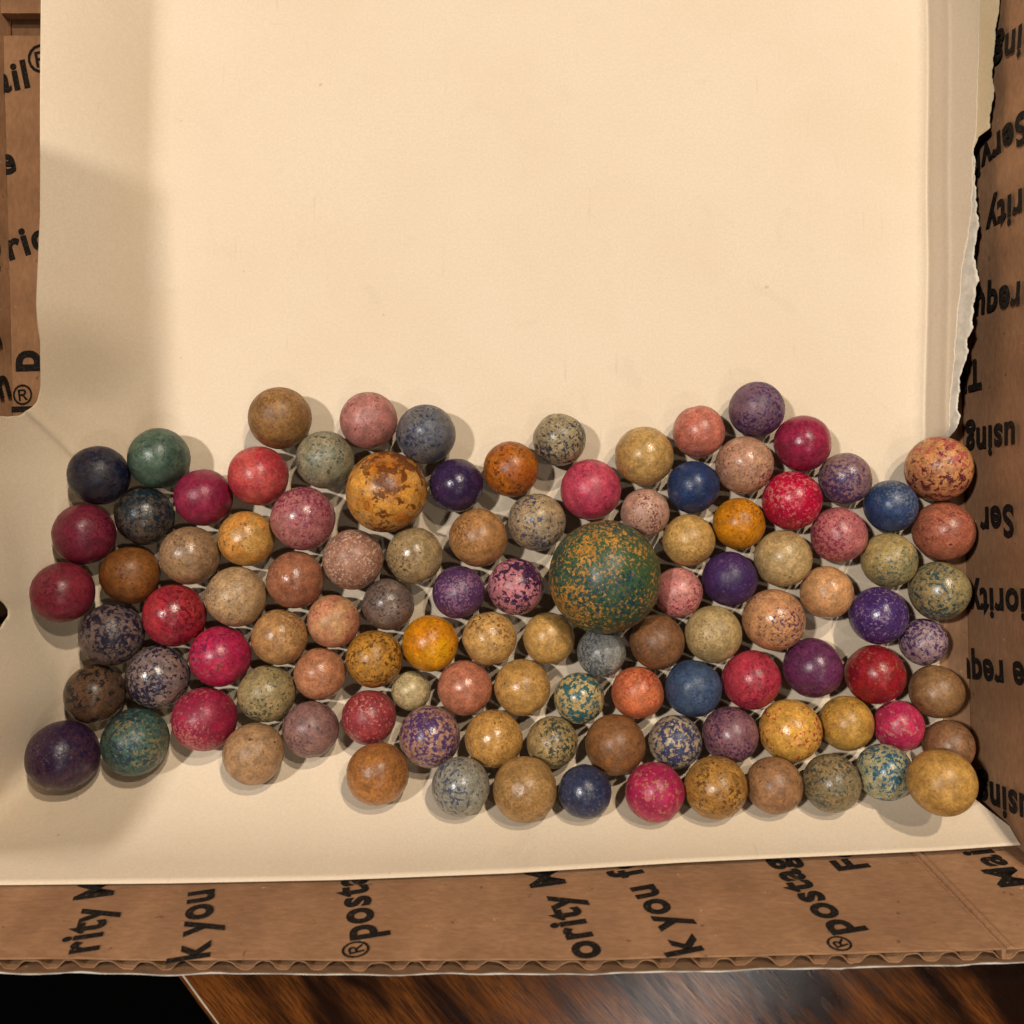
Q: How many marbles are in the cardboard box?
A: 106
